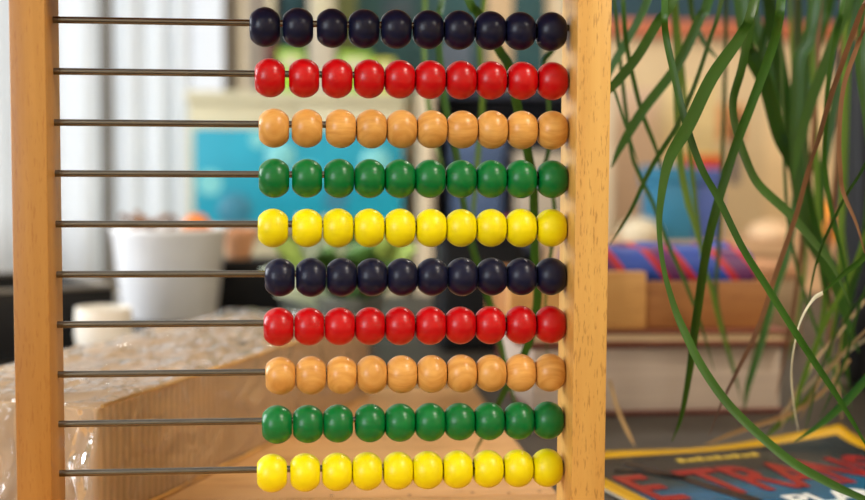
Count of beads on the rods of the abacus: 100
